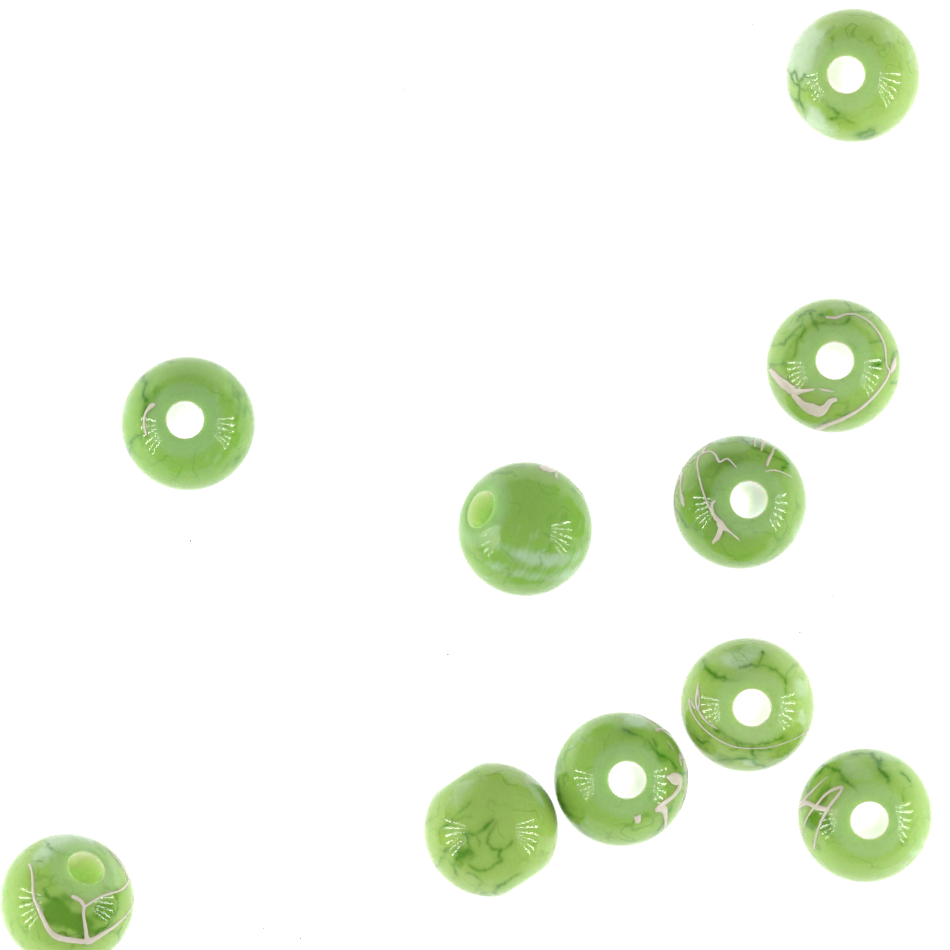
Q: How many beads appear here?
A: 10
